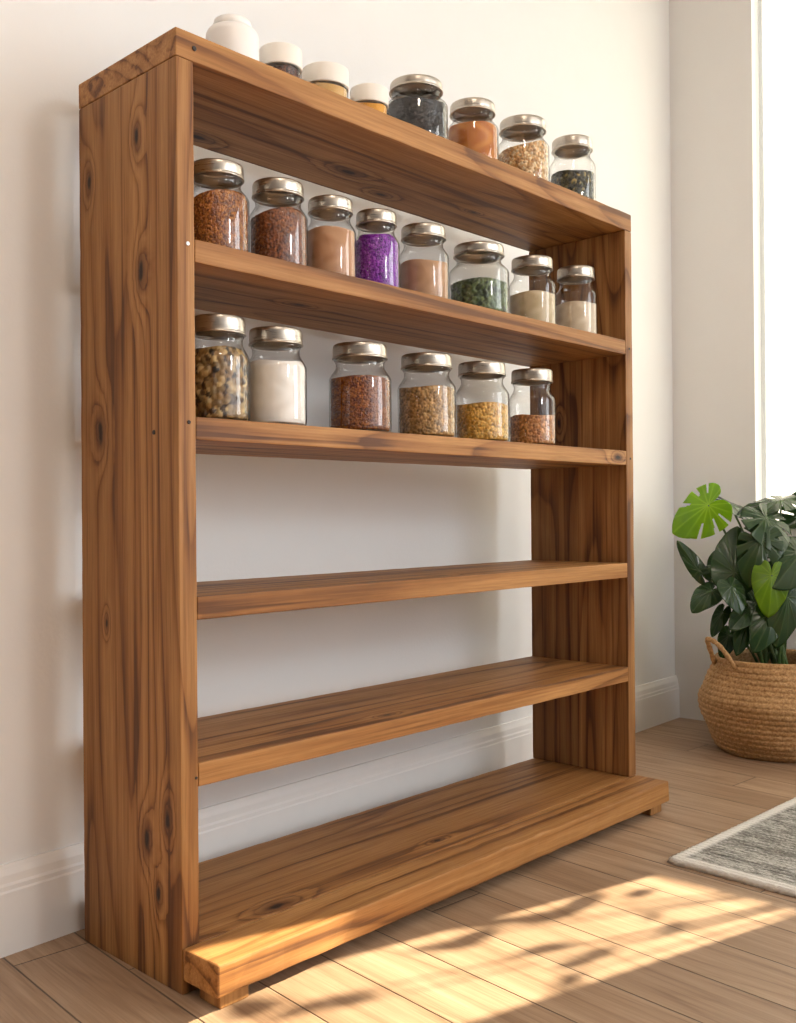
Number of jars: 22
